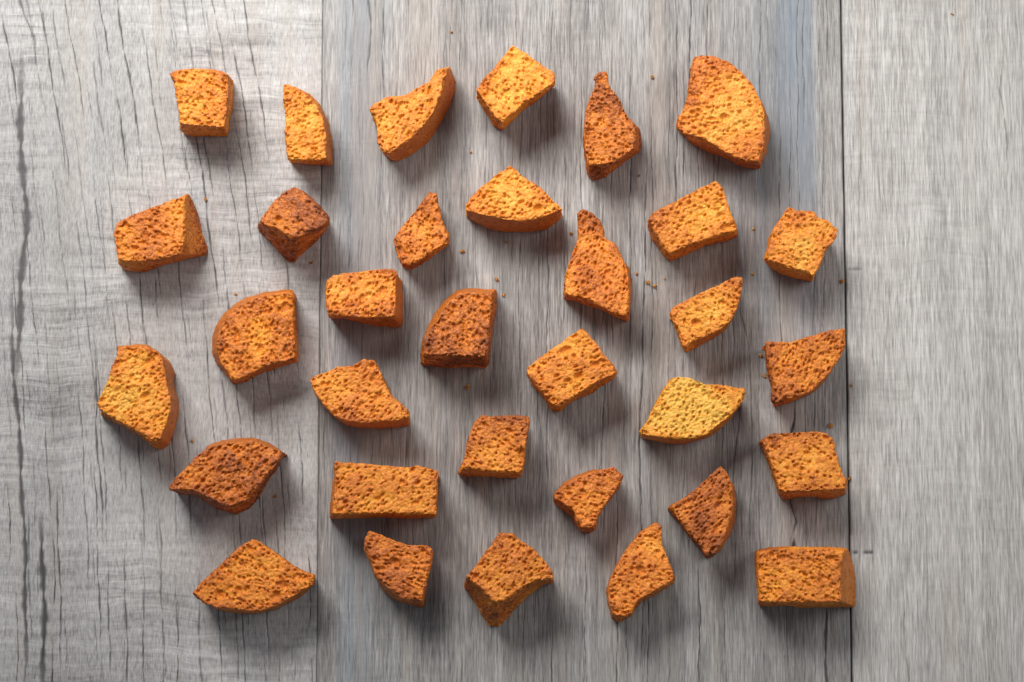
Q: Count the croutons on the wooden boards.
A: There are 33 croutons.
